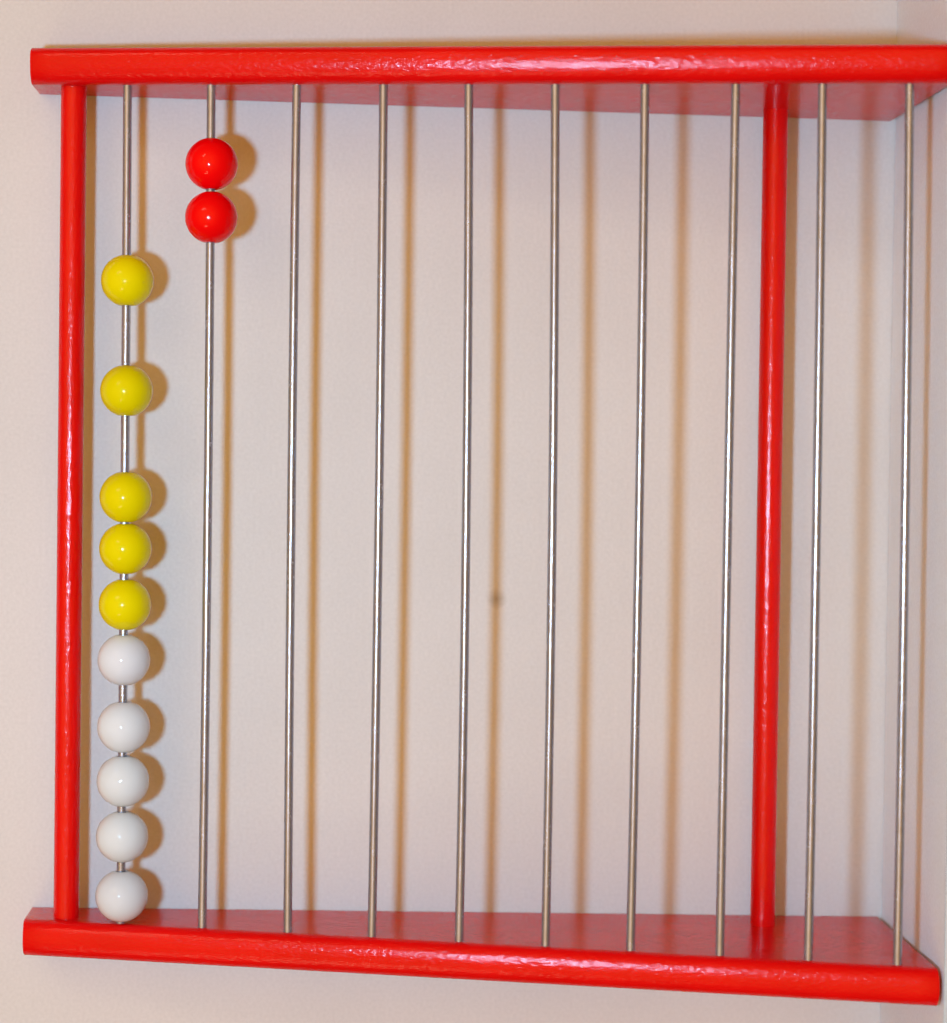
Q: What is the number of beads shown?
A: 12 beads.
